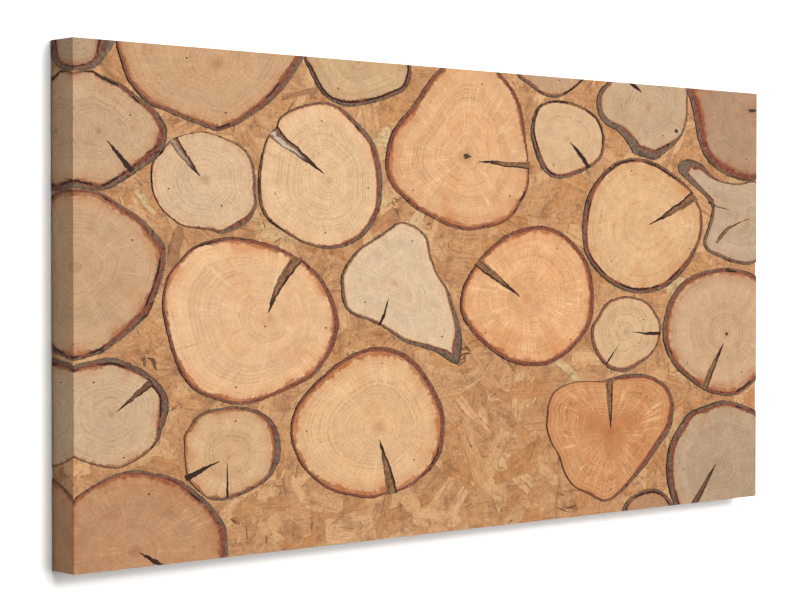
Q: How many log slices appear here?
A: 26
